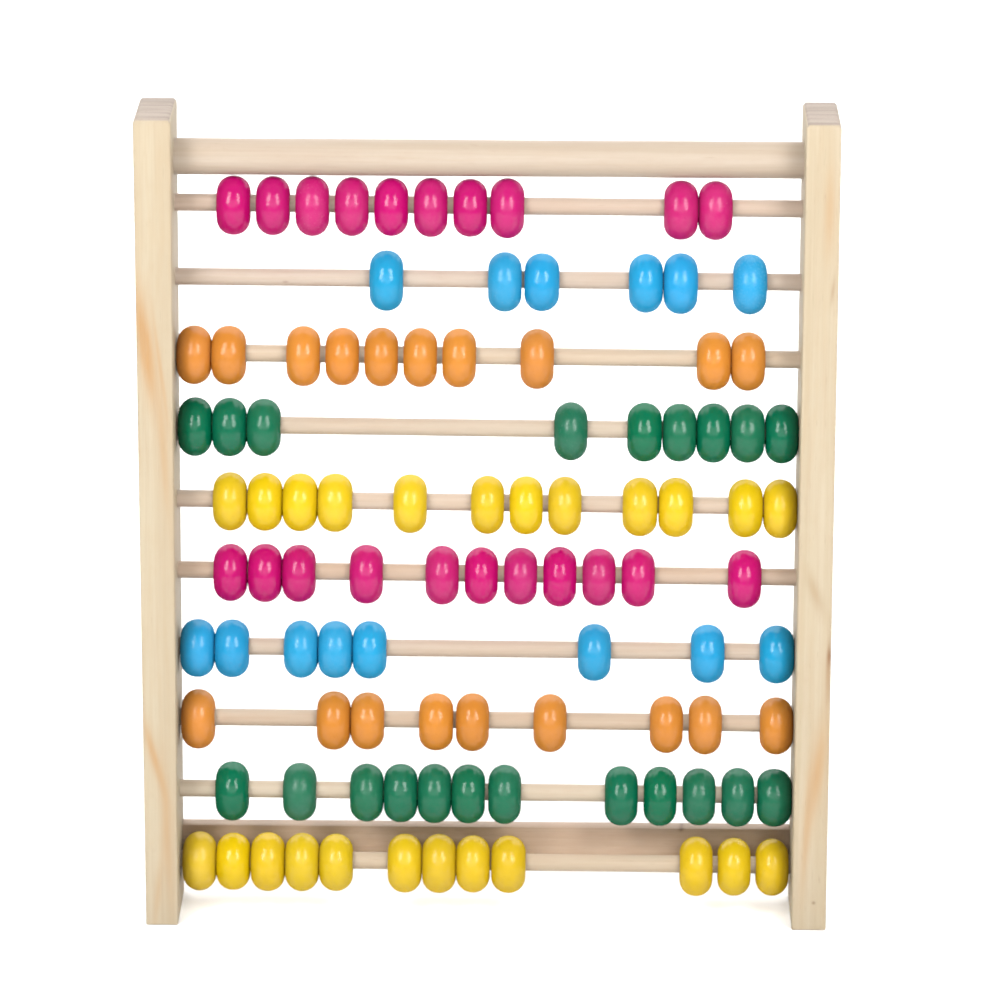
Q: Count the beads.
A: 99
